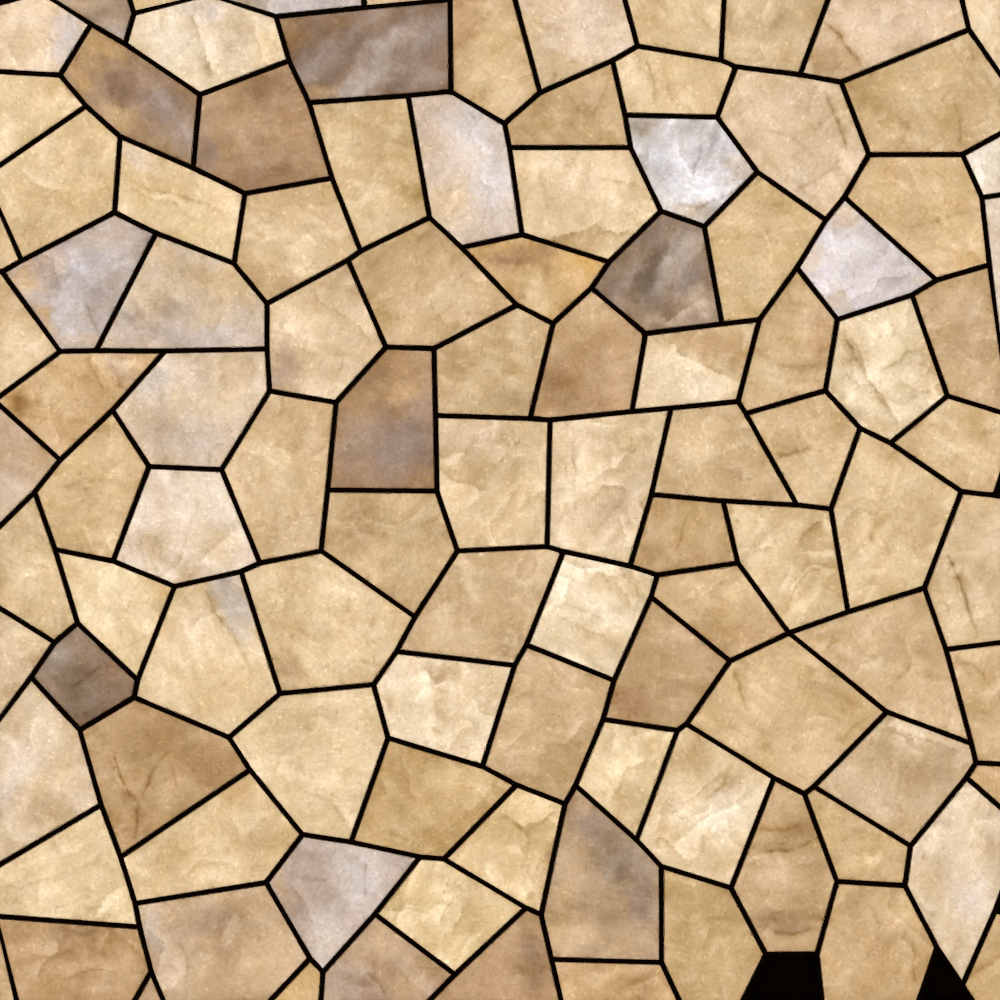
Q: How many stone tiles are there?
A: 106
